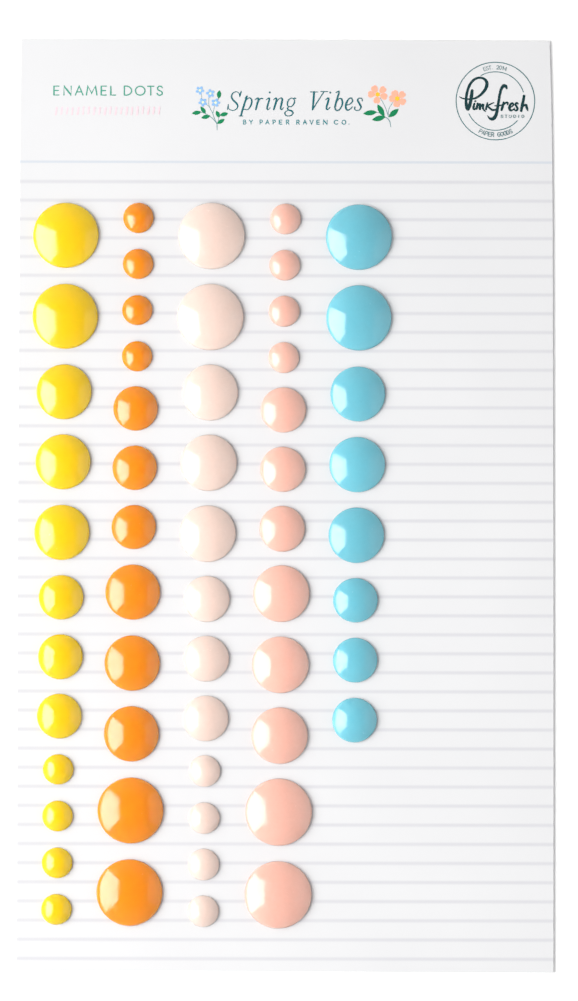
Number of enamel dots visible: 56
